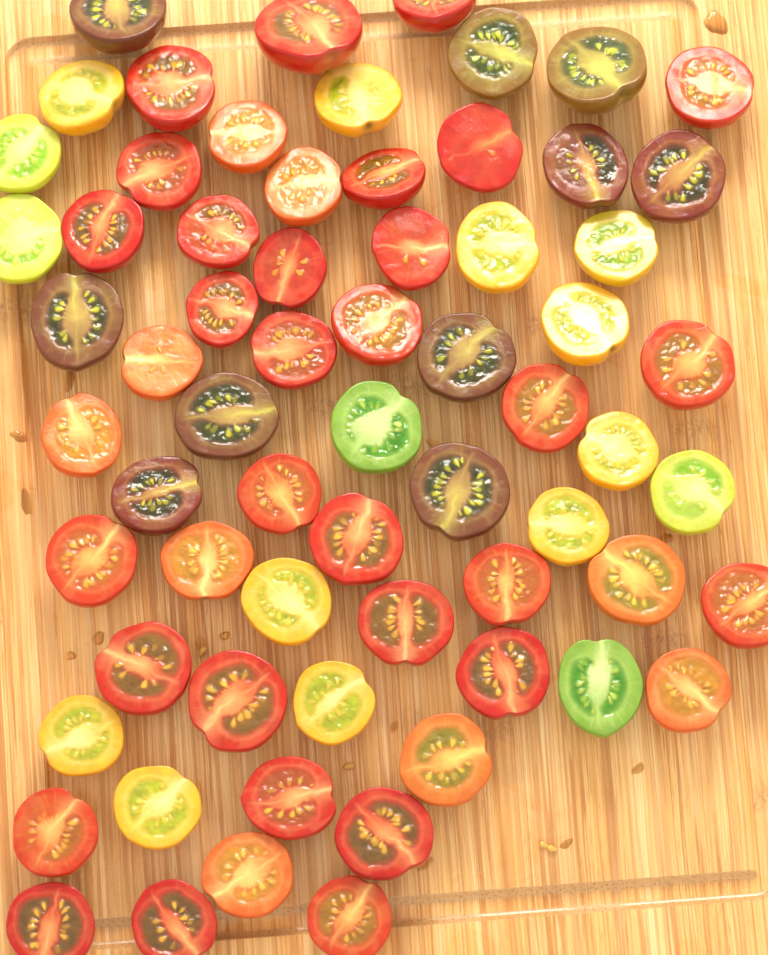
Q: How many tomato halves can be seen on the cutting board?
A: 66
